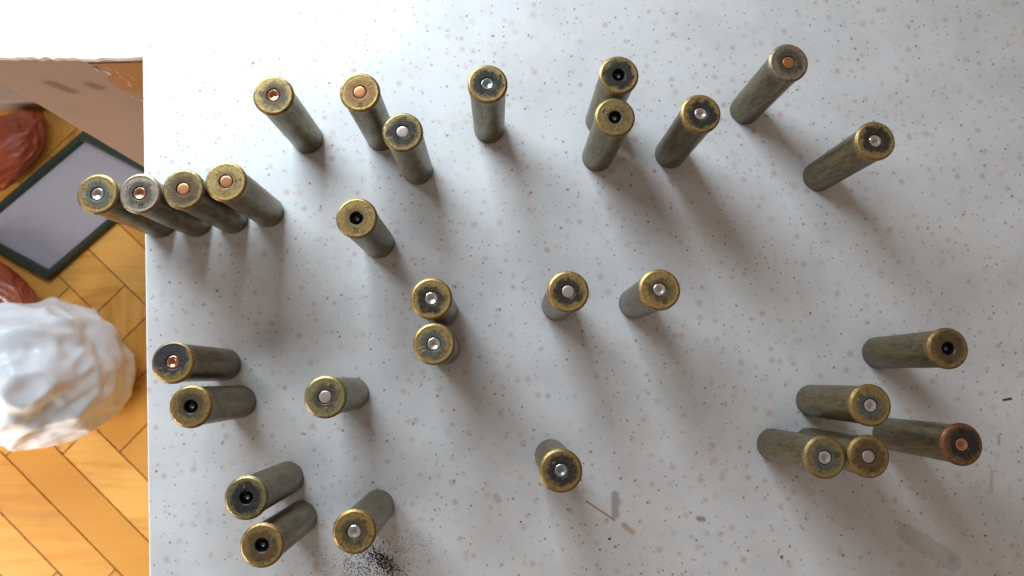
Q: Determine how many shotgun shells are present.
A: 30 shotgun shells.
